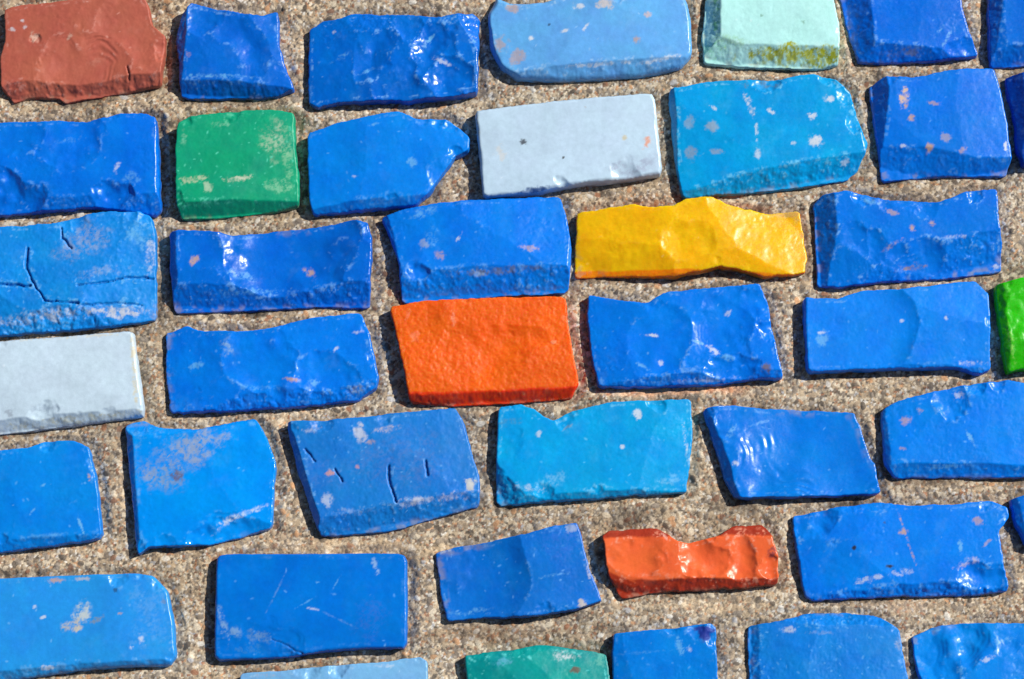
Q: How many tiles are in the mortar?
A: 42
